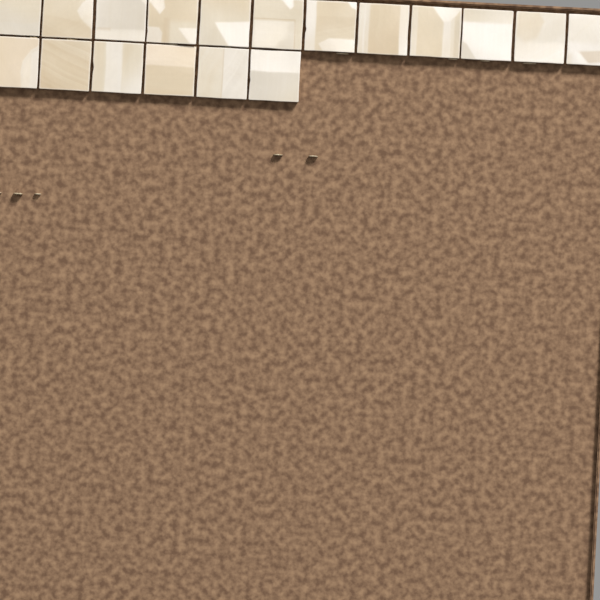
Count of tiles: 18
